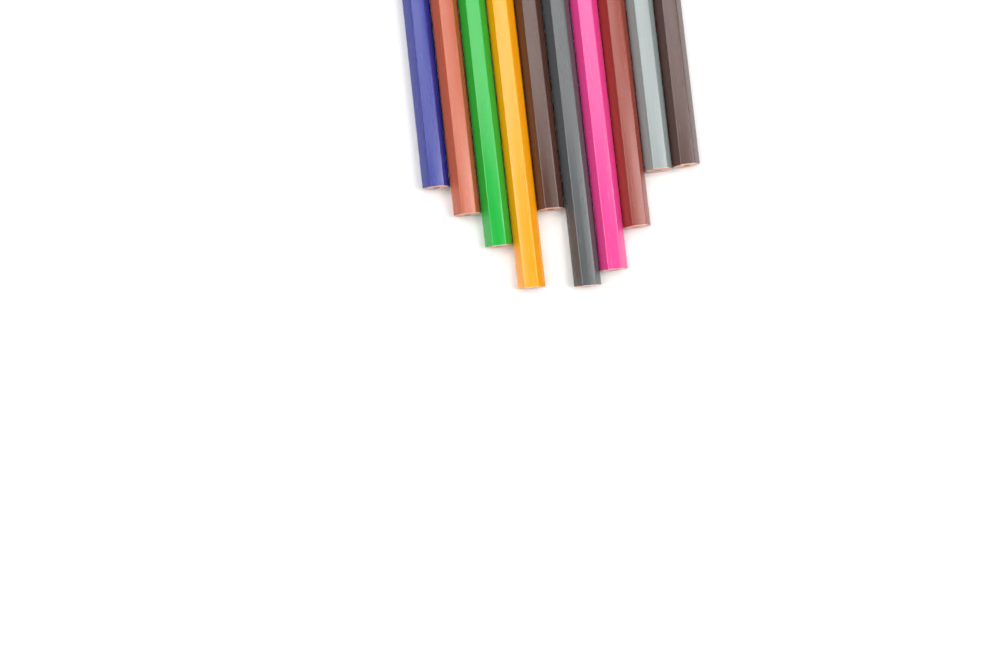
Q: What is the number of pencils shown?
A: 10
